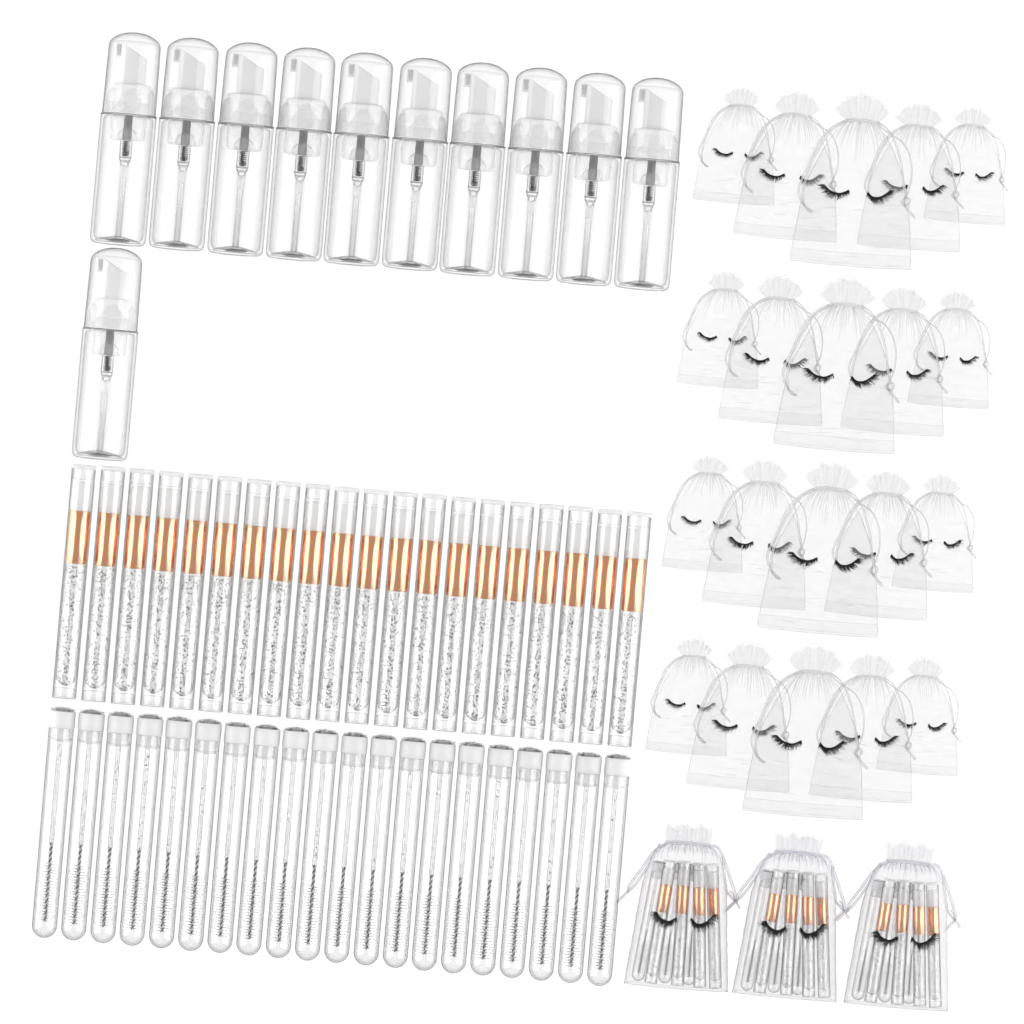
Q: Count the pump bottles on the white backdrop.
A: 11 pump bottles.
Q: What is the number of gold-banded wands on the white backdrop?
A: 32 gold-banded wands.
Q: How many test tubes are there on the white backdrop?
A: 29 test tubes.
